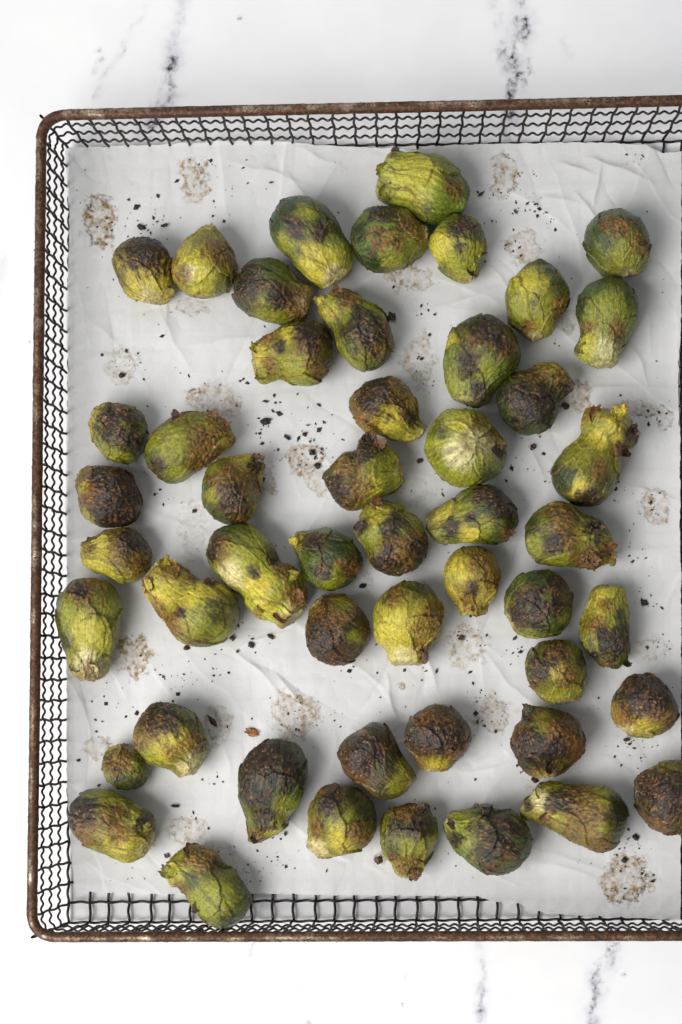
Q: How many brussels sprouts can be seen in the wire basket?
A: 50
